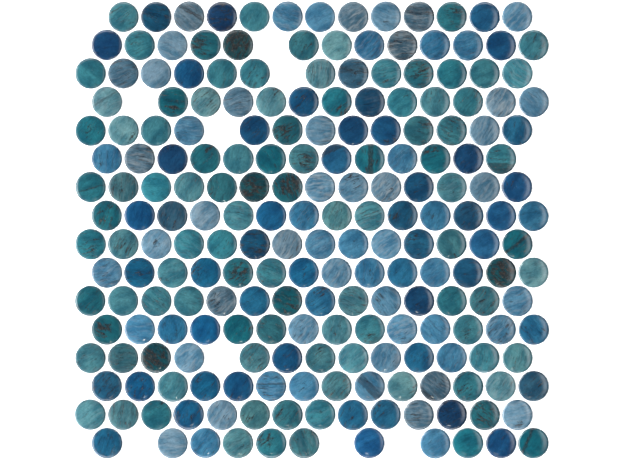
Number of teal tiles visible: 101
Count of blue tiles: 113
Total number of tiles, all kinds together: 214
